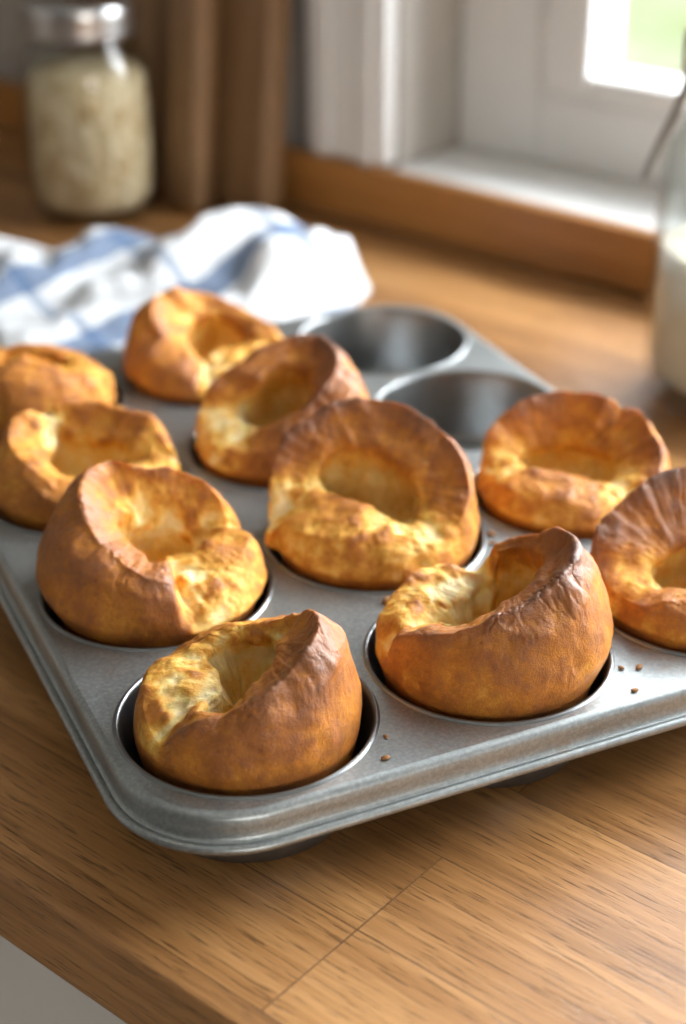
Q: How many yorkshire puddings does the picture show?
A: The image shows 10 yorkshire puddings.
